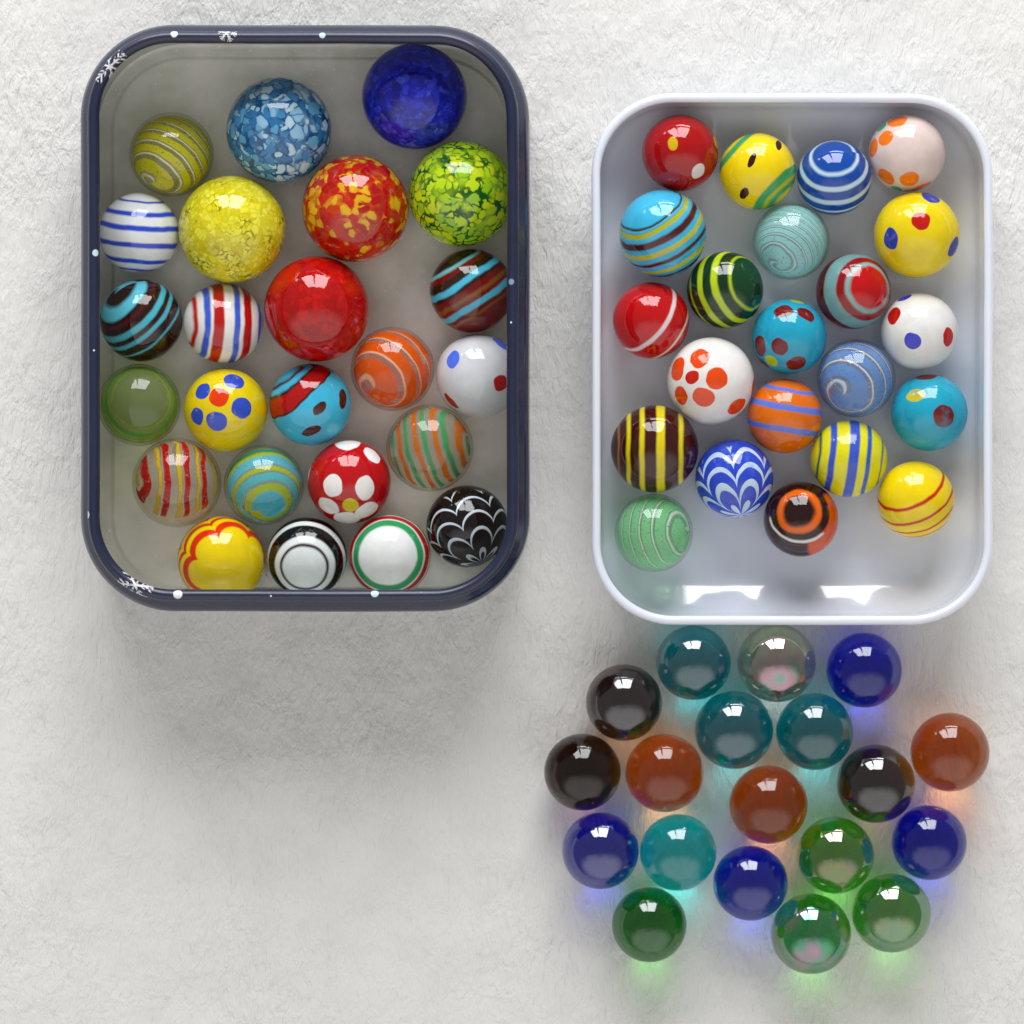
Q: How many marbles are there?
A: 65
